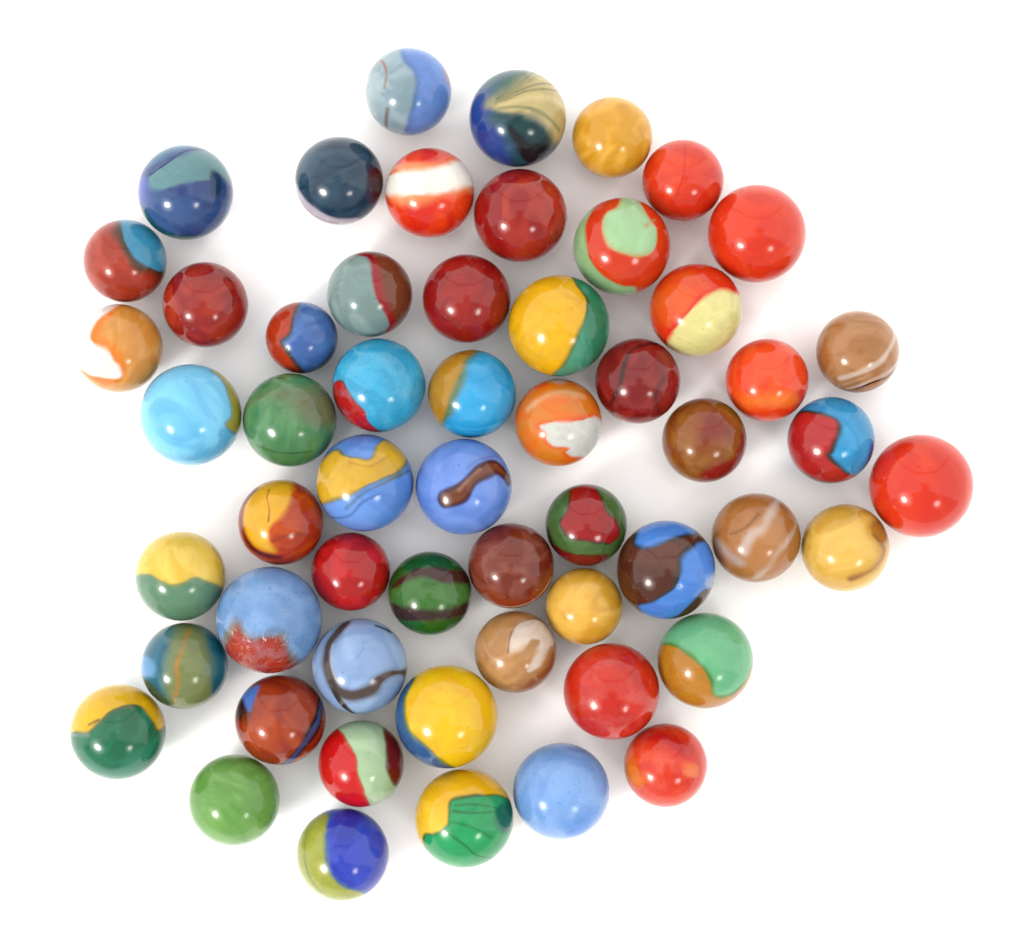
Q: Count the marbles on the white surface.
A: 56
